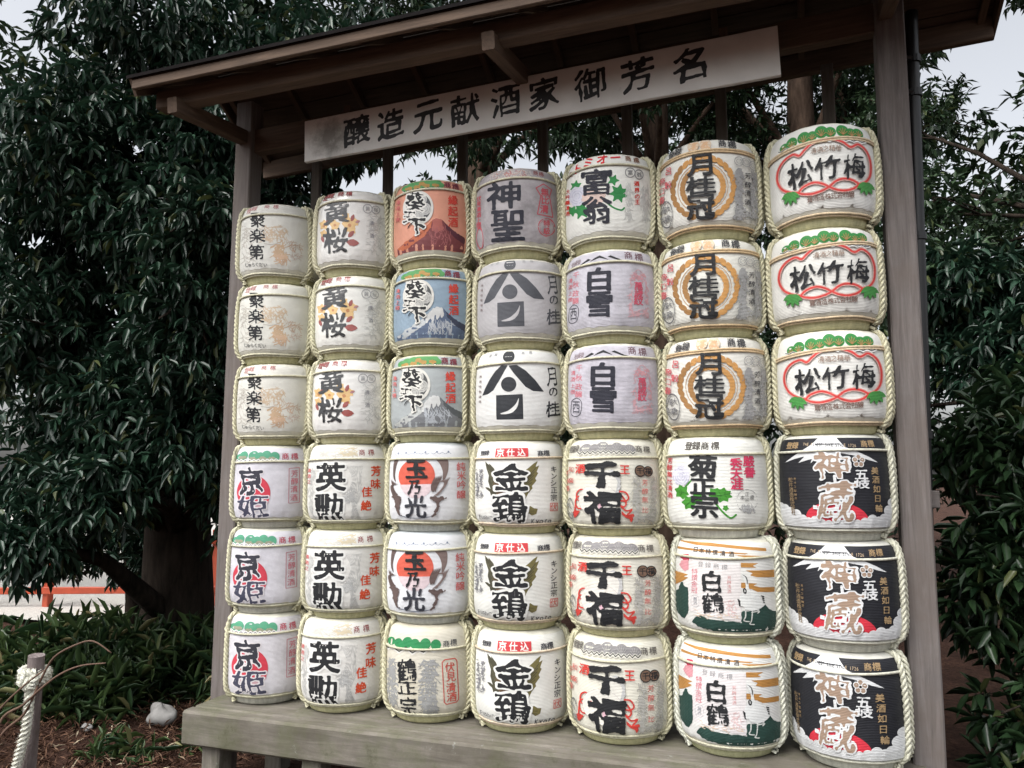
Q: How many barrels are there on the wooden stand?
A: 42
